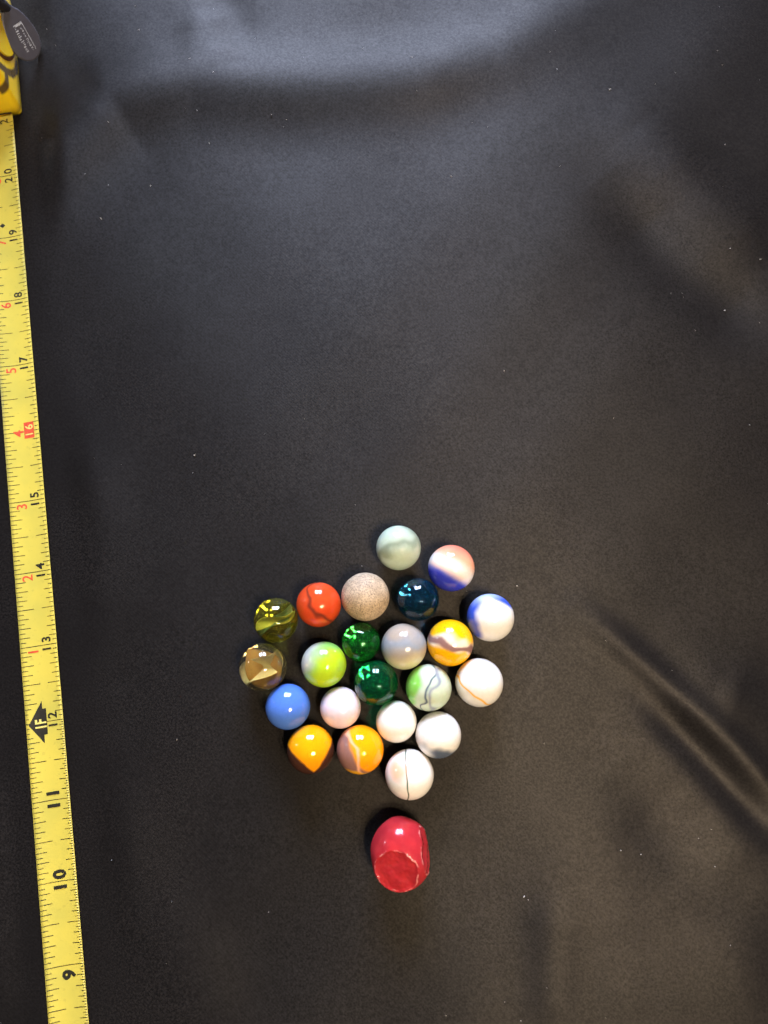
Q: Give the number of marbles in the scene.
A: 22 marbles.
